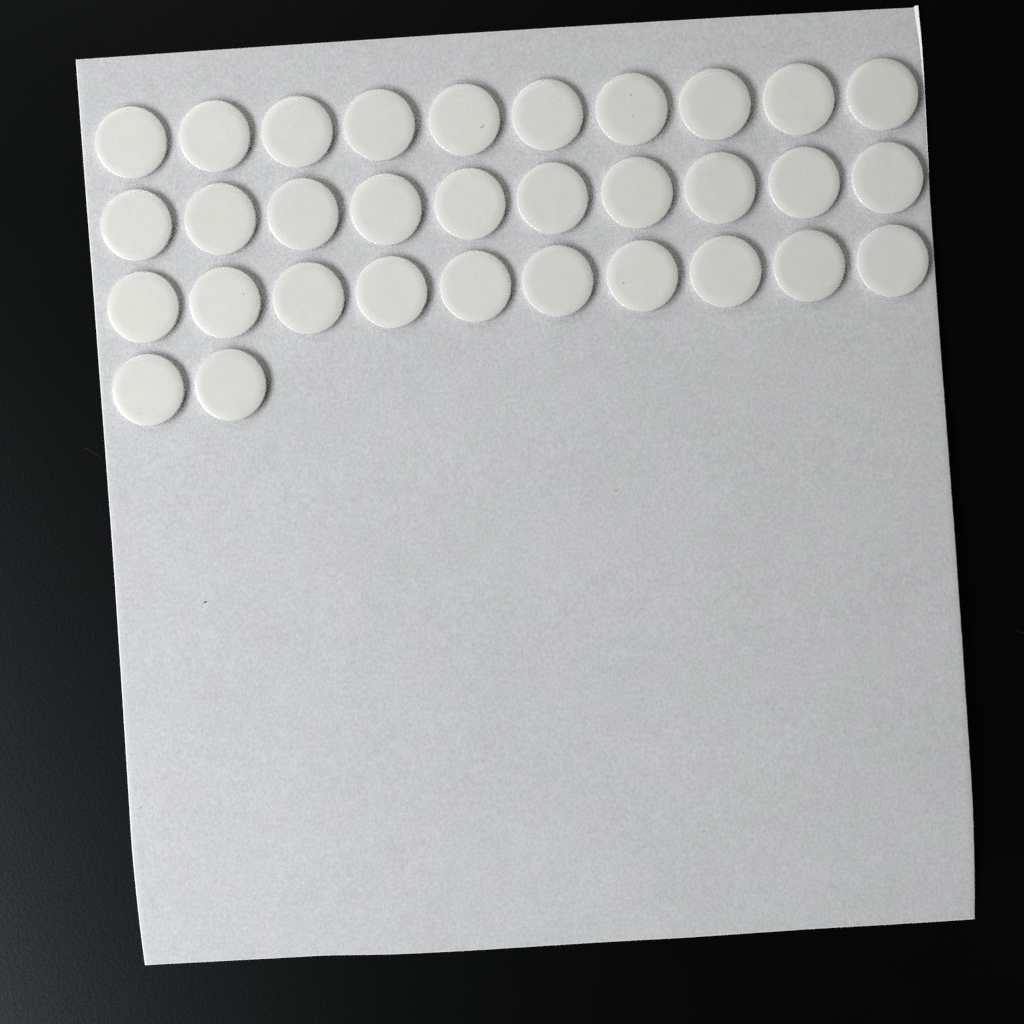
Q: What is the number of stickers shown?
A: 32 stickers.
